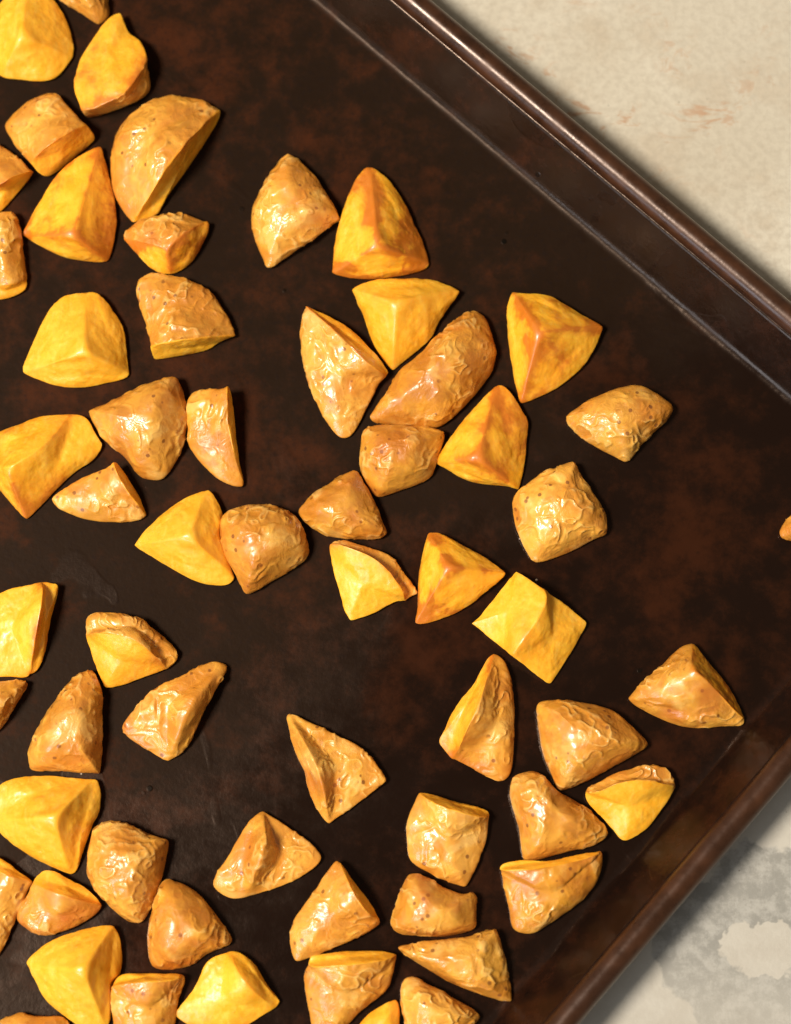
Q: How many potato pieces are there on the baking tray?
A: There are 61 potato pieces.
